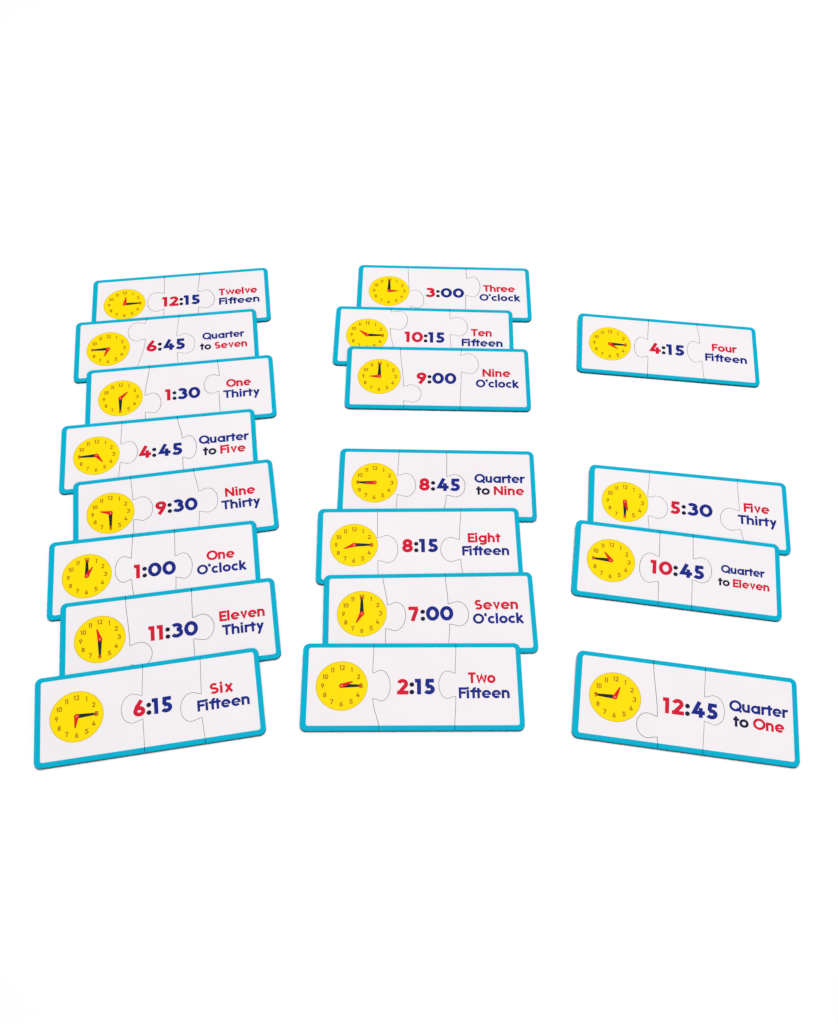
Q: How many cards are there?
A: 19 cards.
